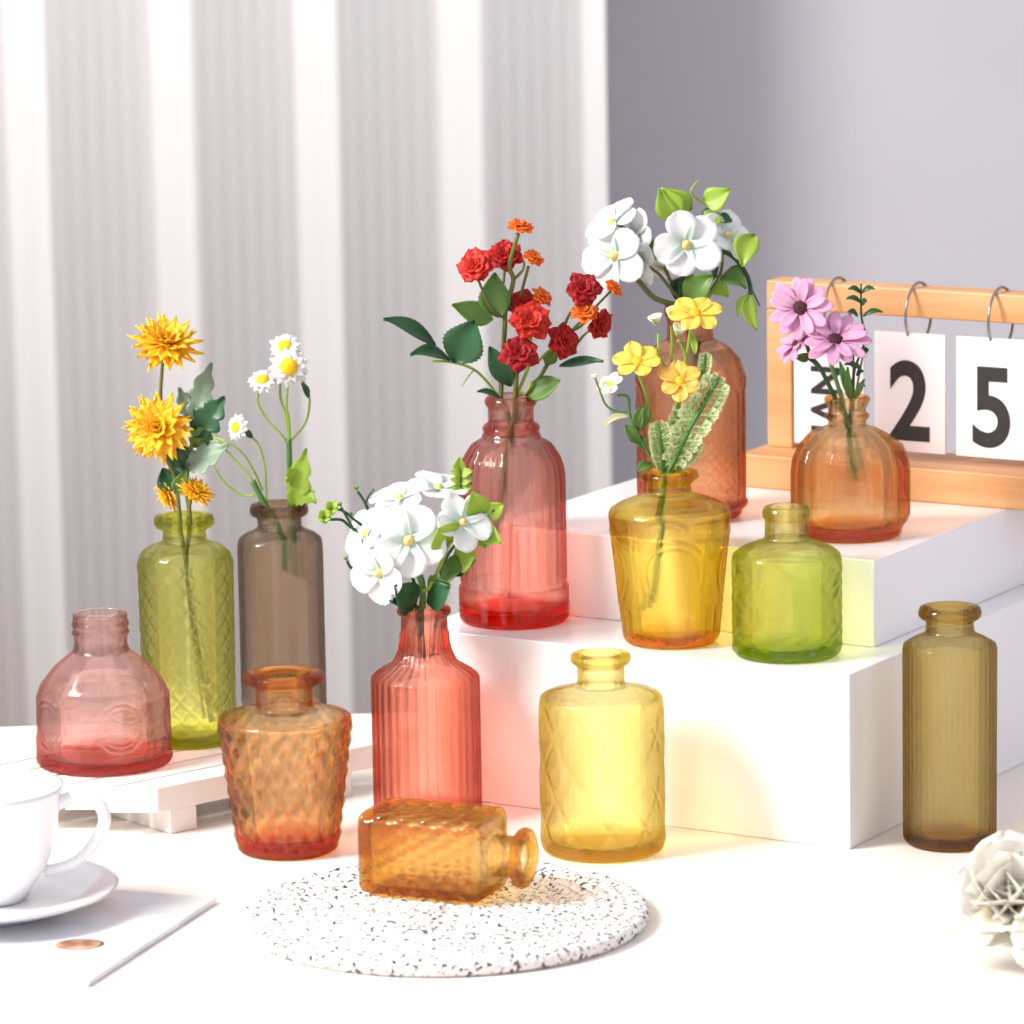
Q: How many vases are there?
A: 13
